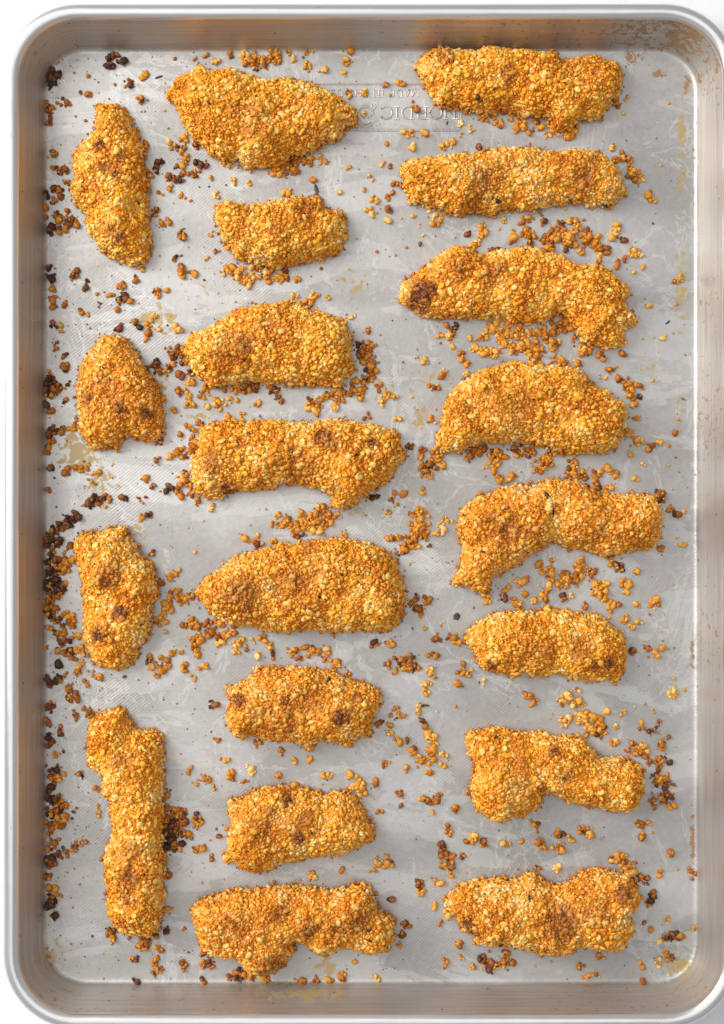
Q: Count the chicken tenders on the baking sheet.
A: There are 20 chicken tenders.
